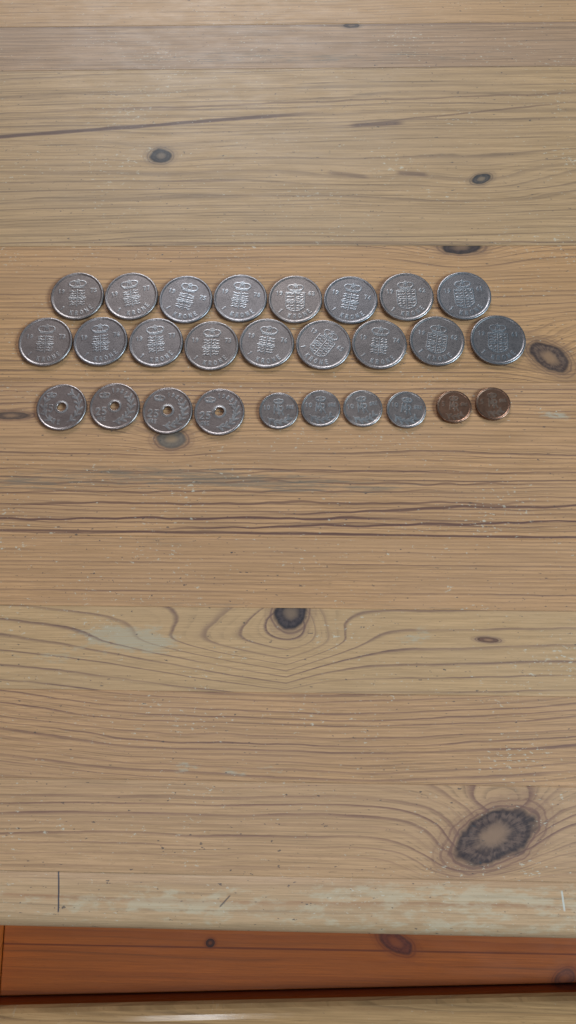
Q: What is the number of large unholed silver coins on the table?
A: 17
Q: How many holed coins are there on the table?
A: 4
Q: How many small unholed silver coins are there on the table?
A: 4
